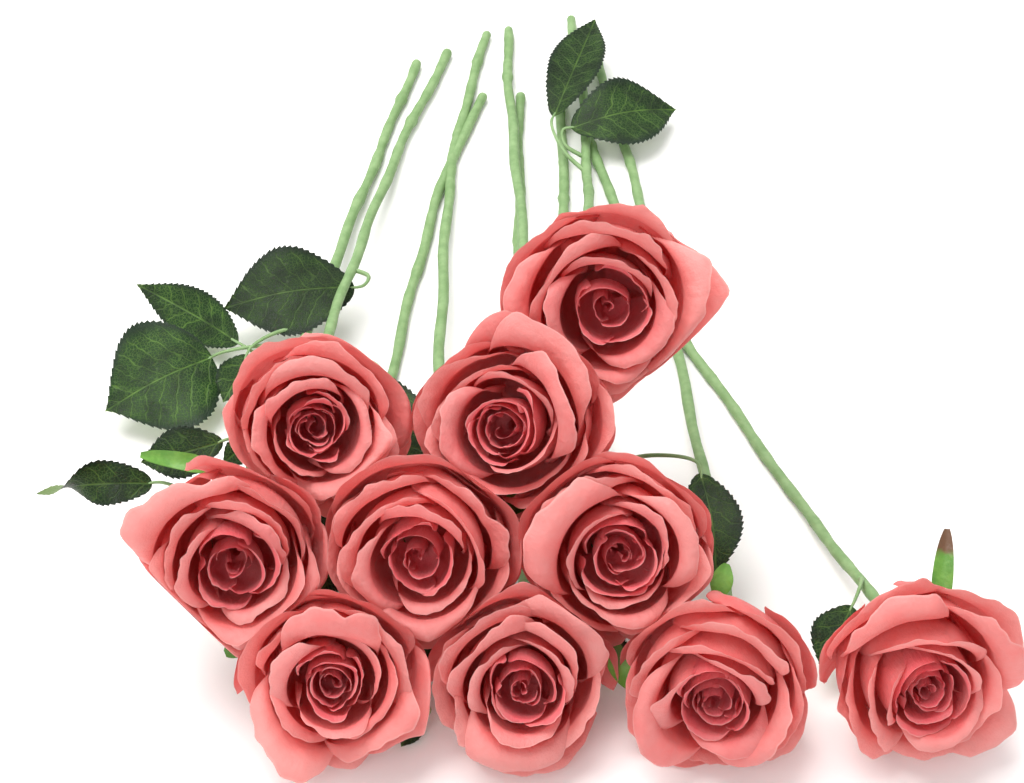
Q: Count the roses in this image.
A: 10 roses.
